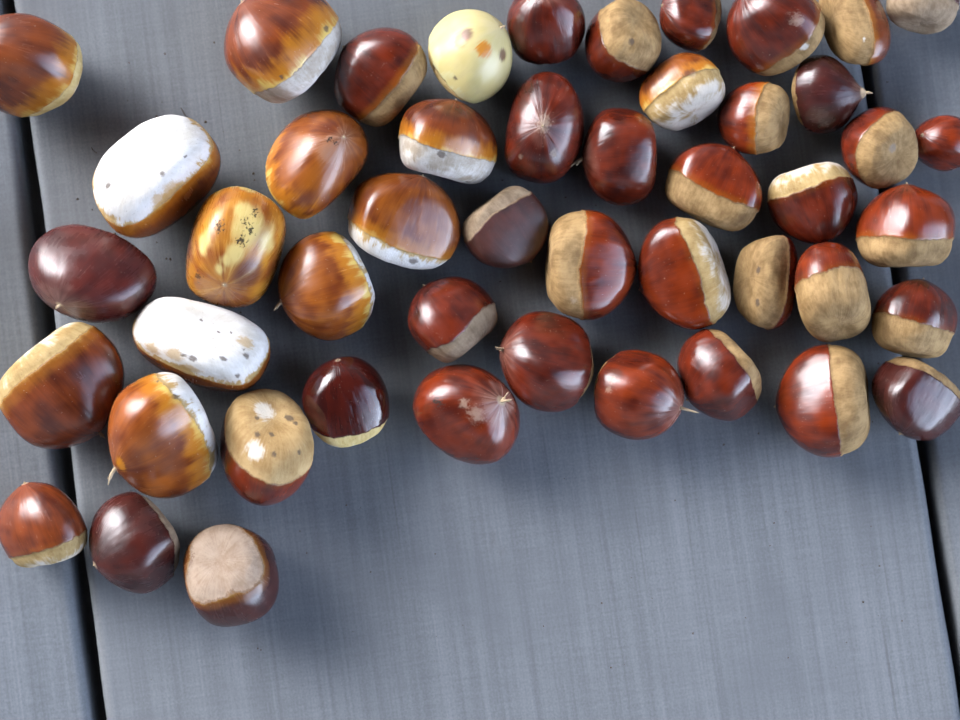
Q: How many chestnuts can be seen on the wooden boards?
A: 48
